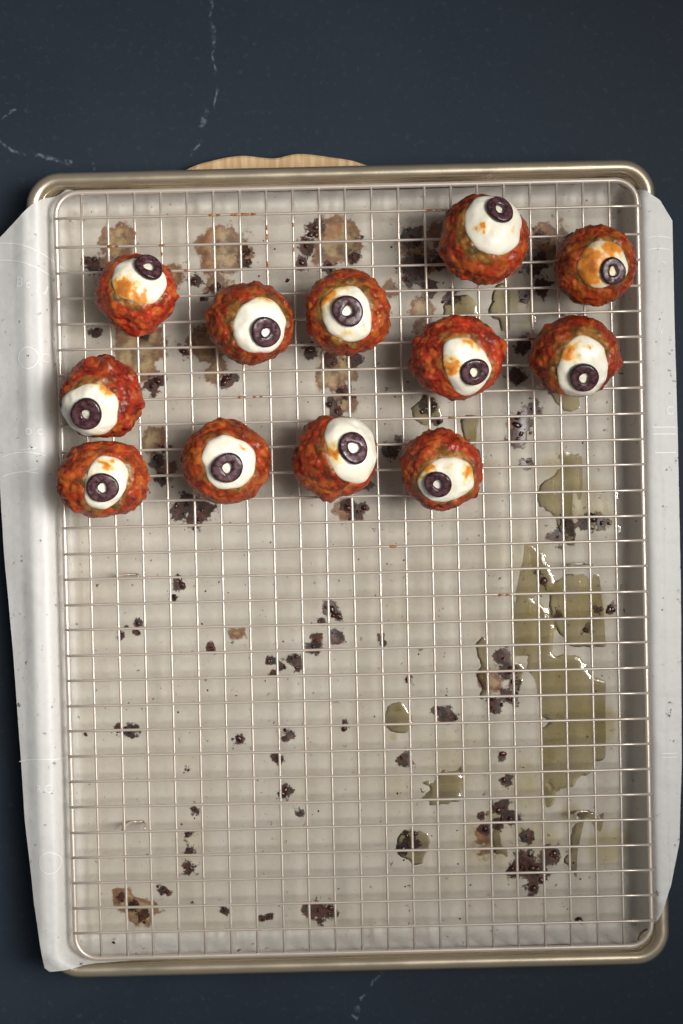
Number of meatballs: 12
